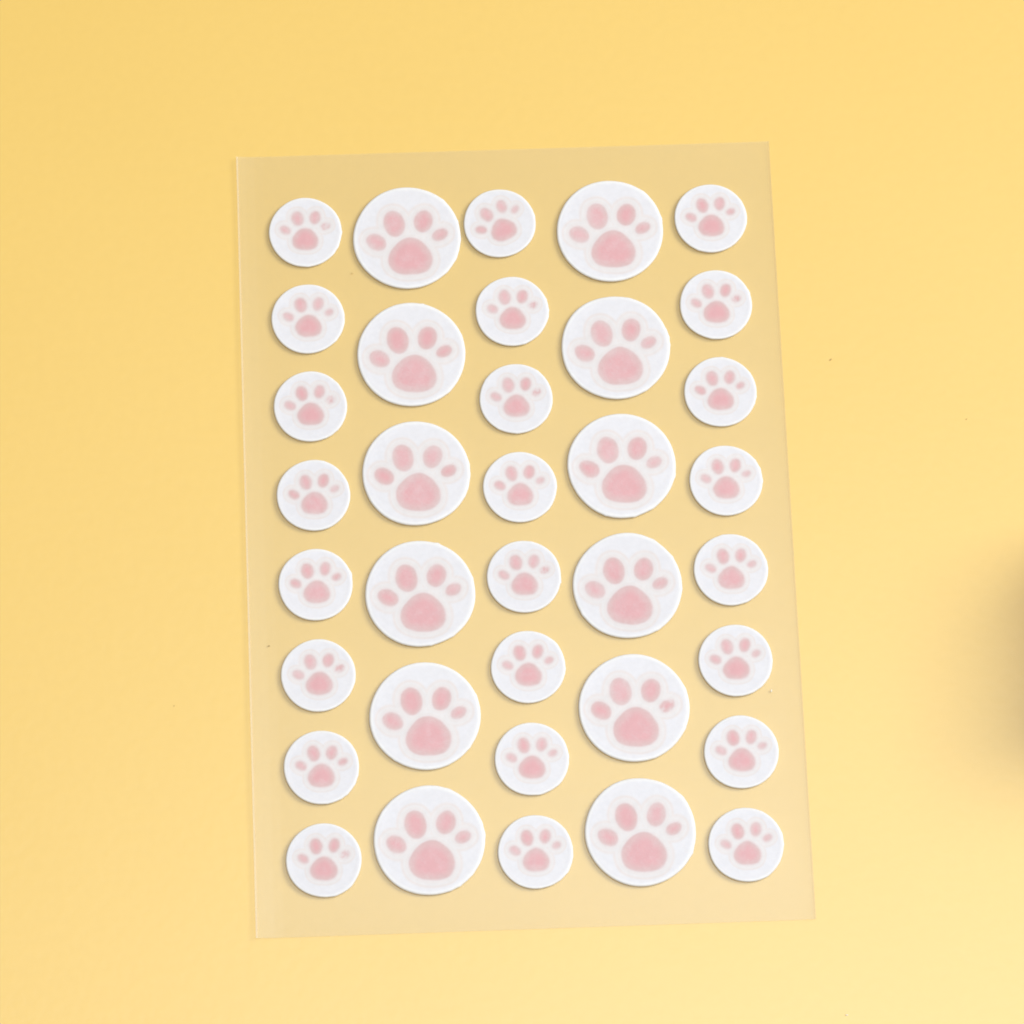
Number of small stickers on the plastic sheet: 24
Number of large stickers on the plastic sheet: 12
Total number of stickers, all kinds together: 36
